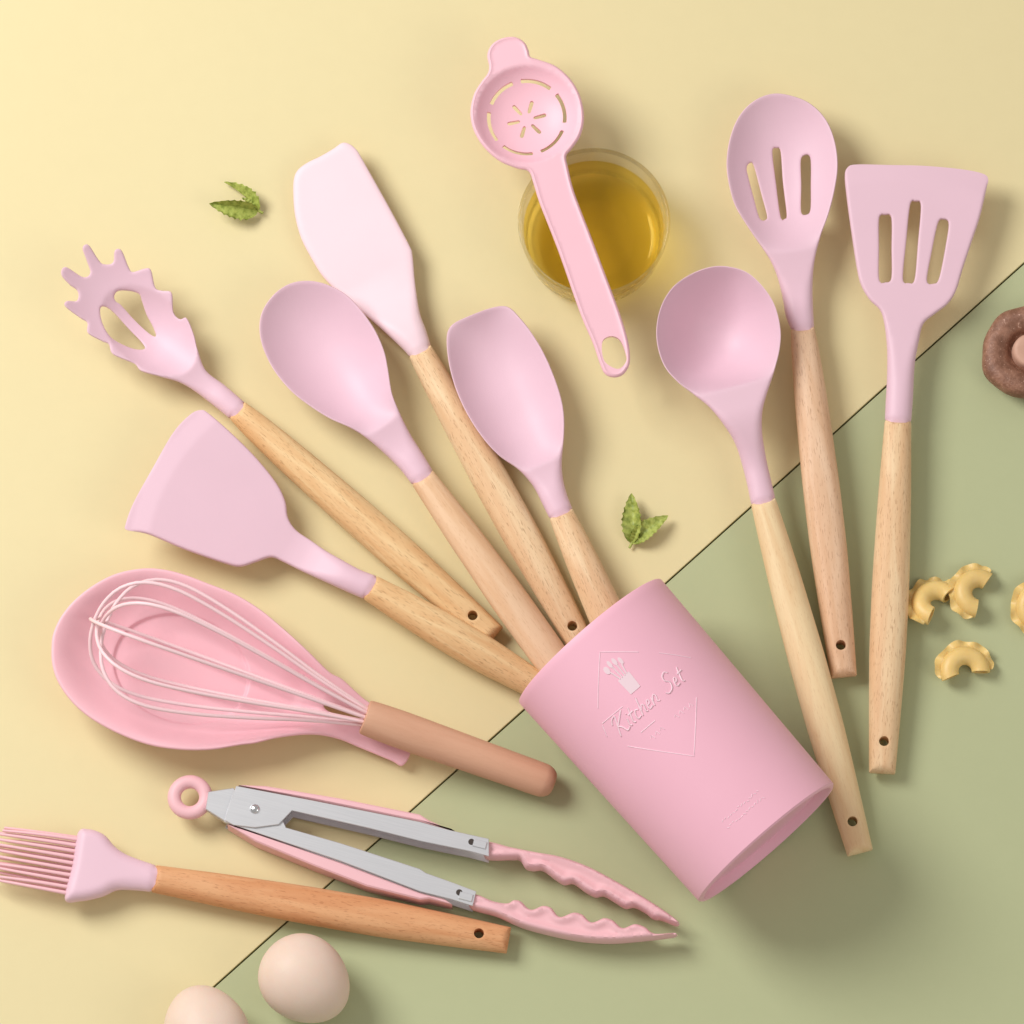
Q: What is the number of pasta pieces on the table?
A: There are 4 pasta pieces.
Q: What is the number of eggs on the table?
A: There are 2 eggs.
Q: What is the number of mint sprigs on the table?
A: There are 2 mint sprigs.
